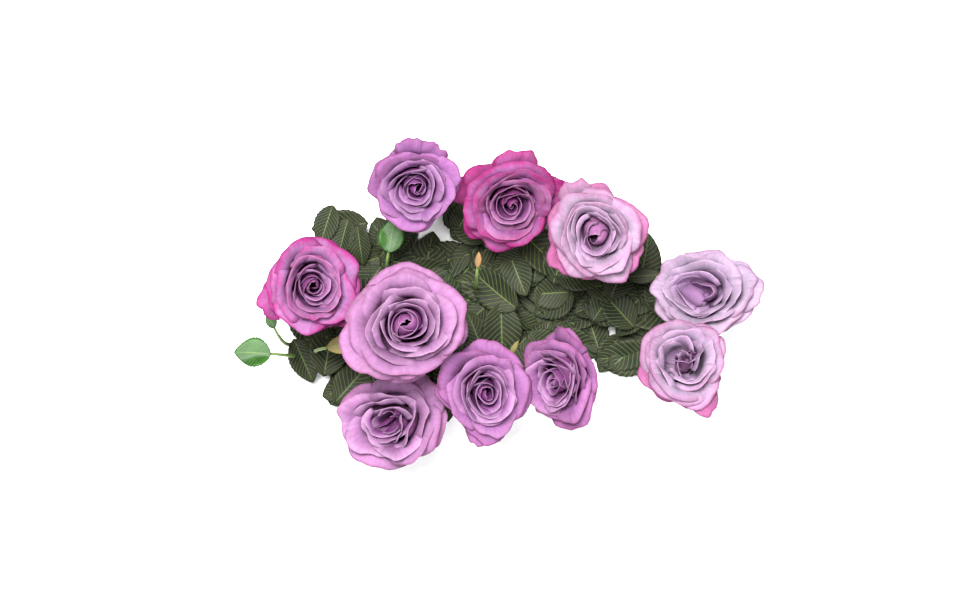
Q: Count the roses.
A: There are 10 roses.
